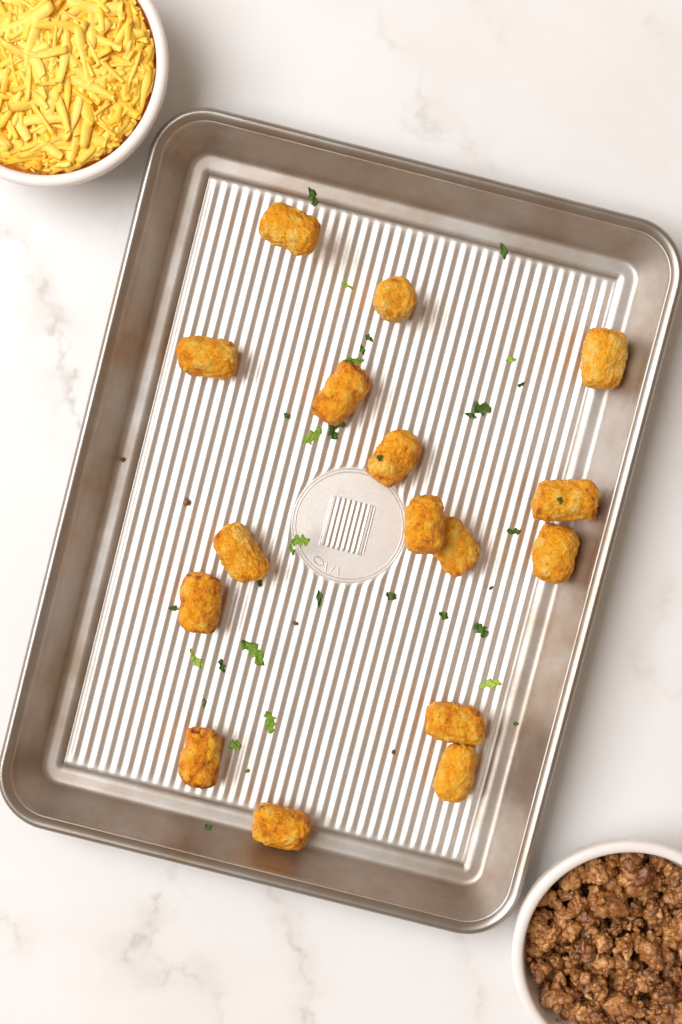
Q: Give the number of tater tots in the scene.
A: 16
